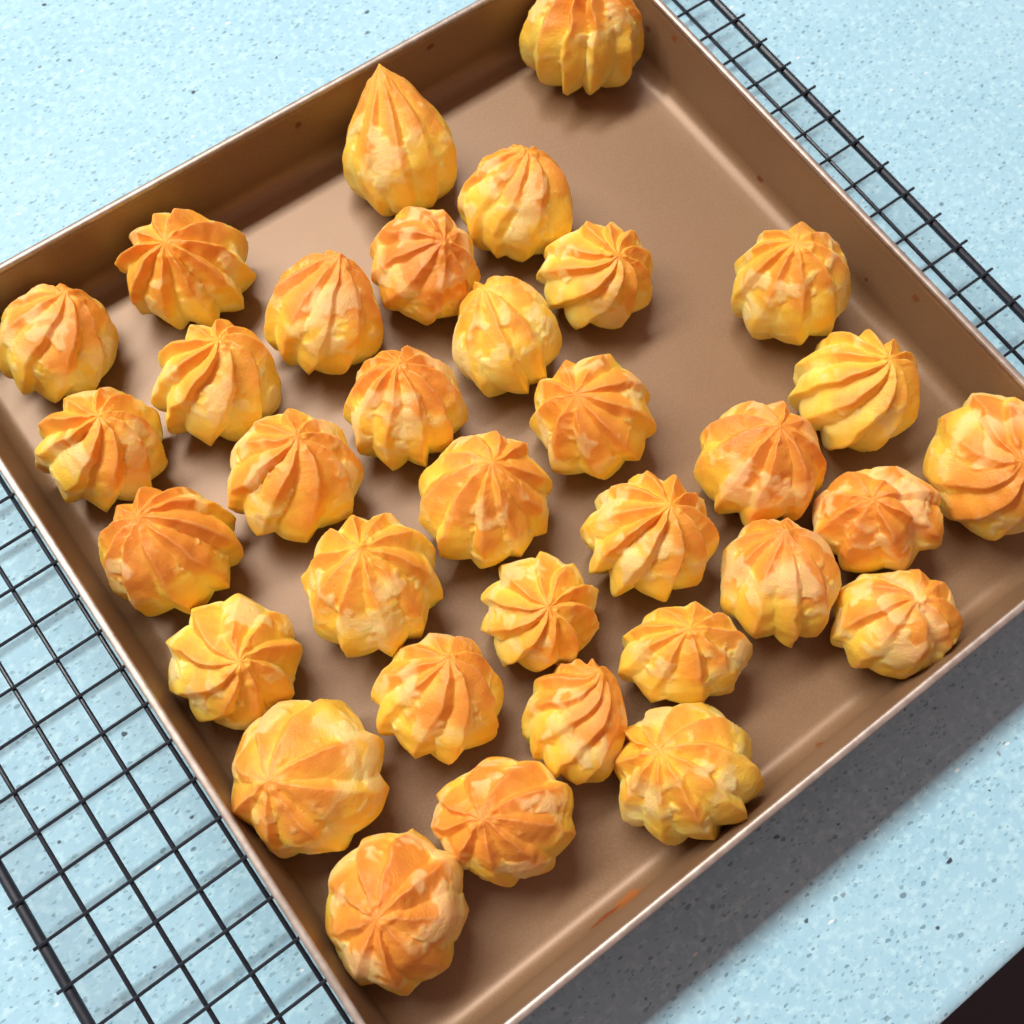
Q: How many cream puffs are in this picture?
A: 34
